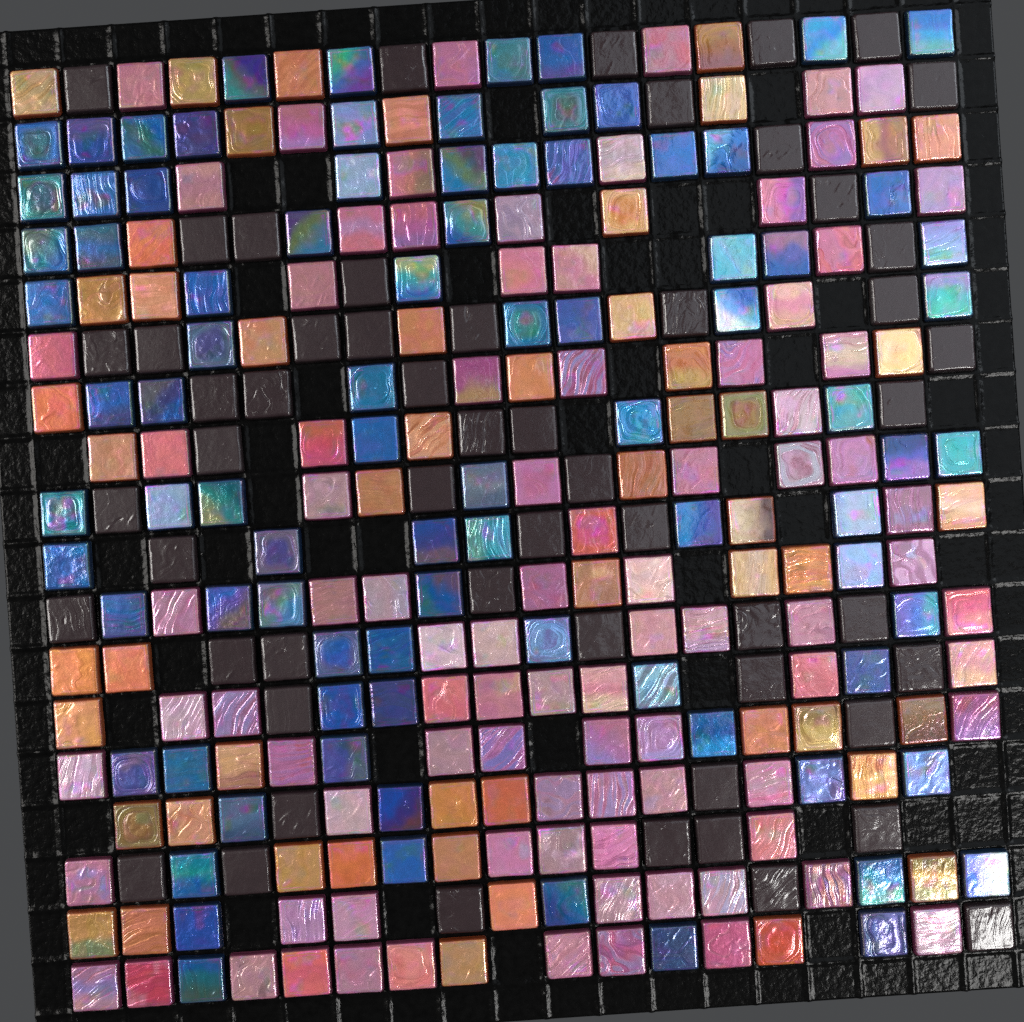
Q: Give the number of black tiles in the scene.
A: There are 55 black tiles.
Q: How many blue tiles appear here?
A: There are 87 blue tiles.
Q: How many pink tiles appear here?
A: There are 88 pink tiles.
